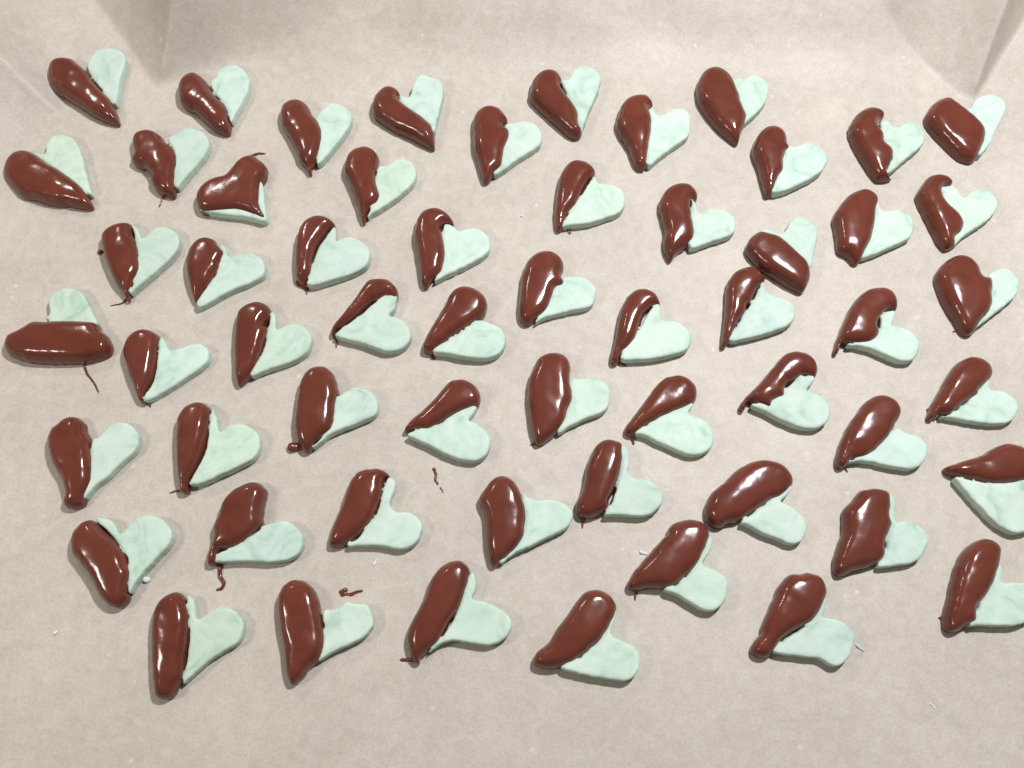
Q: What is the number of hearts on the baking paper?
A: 58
